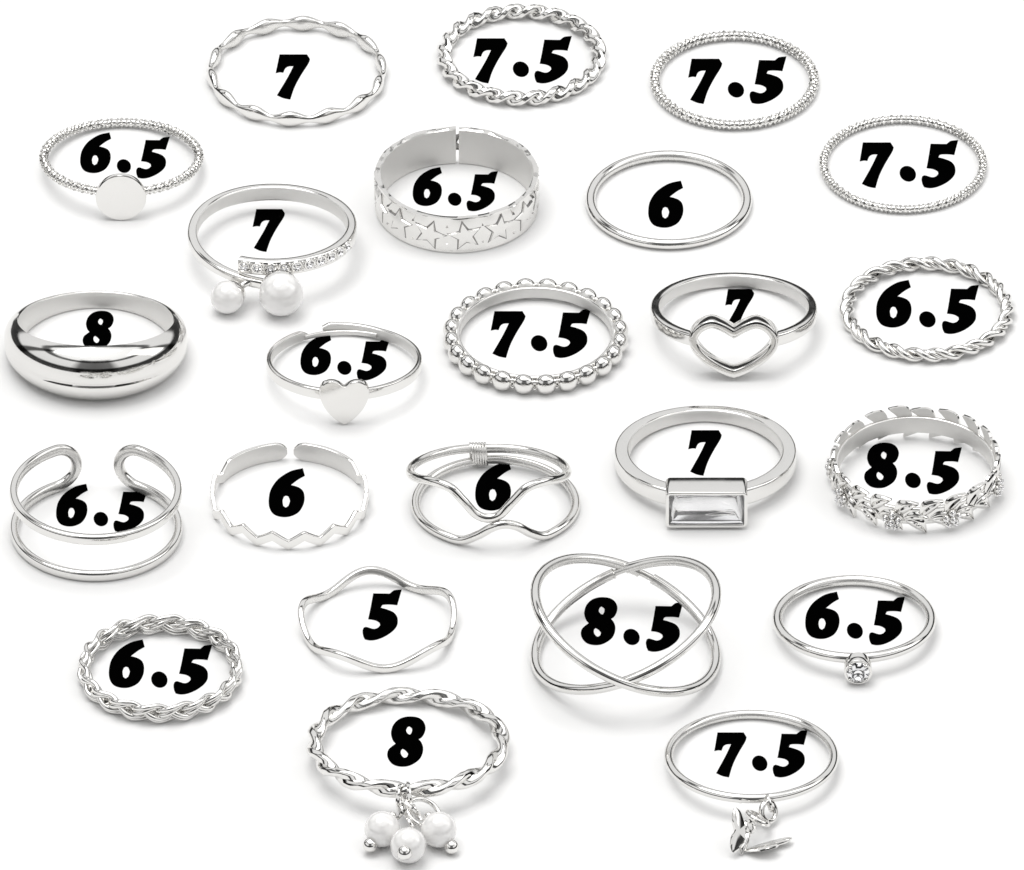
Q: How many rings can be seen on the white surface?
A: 24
